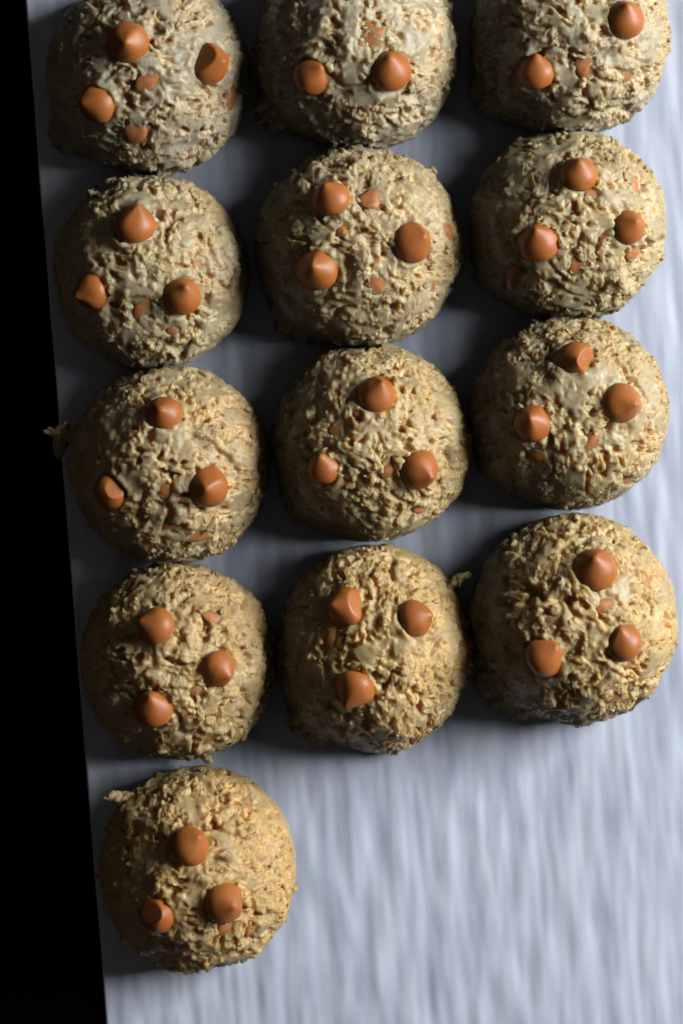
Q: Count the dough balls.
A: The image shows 13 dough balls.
